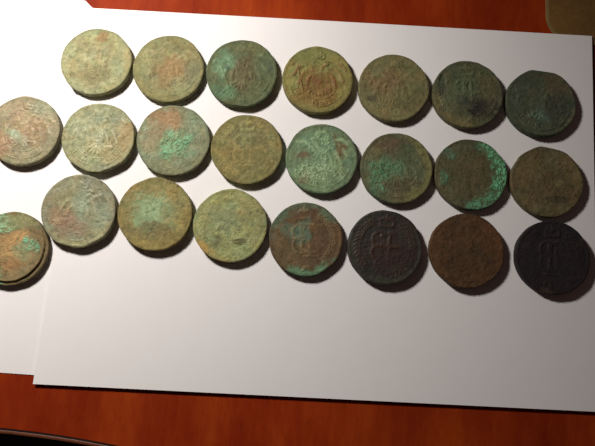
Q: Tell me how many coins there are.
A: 23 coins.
